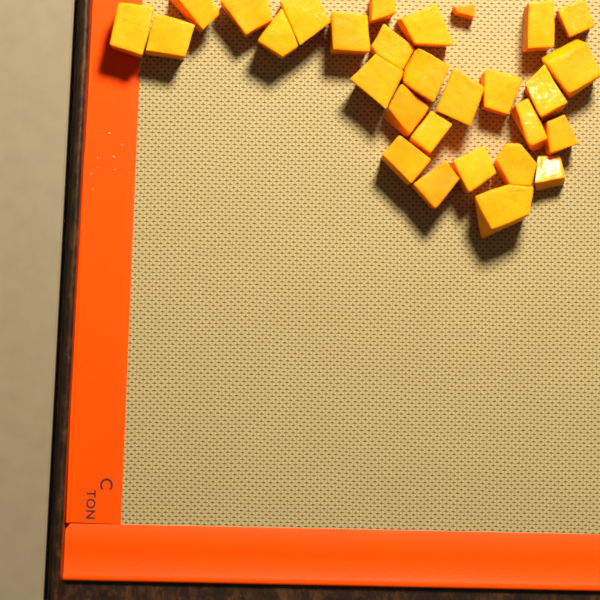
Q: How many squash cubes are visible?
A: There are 29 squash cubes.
